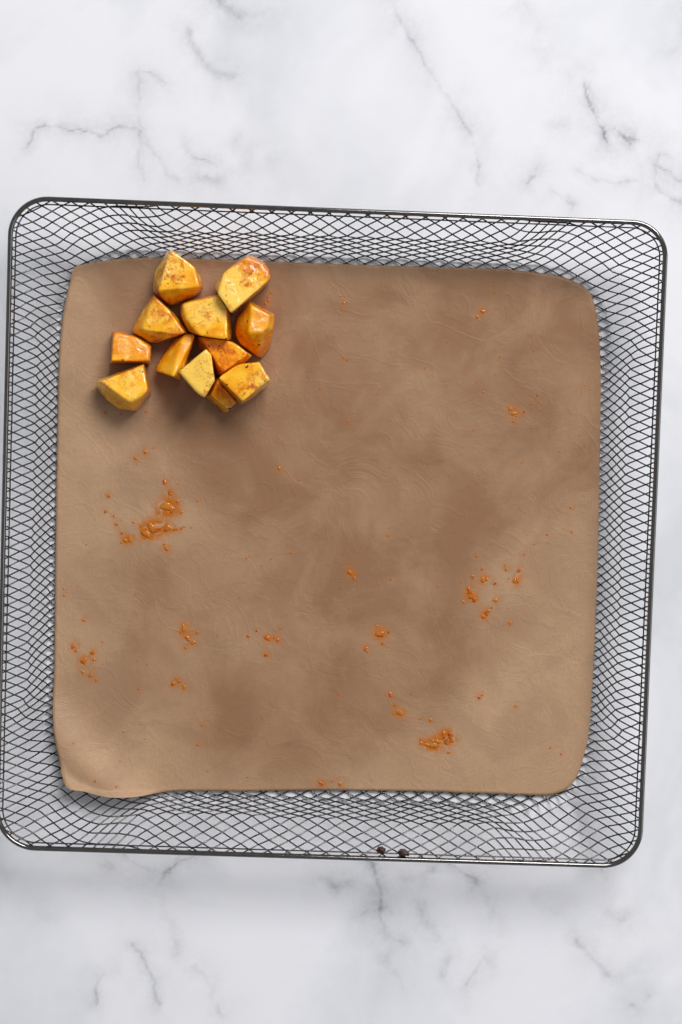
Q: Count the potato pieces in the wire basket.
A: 12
